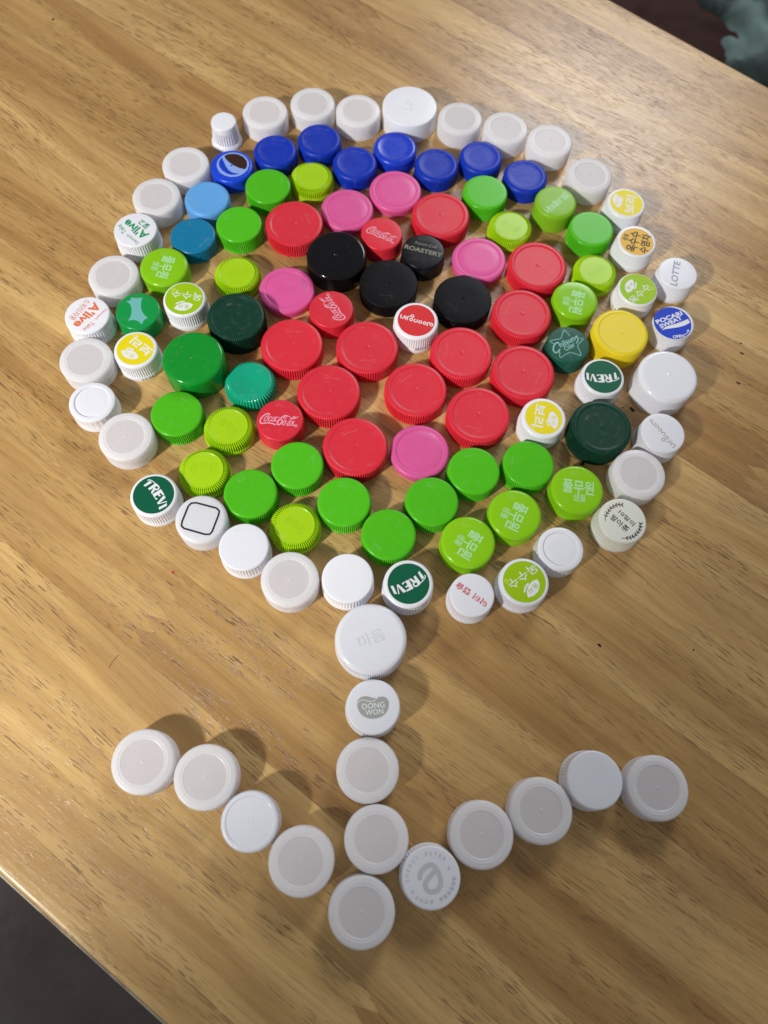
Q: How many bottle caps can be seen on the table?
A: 120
